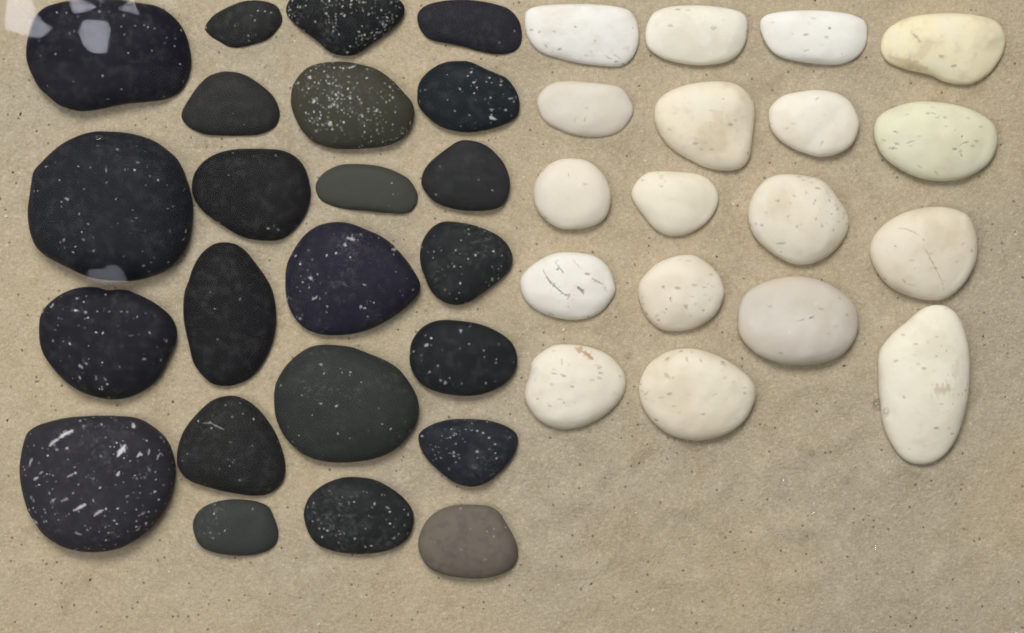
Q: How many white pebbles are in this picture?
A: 18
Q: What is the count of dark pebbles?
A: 23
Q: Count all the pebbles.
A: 41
